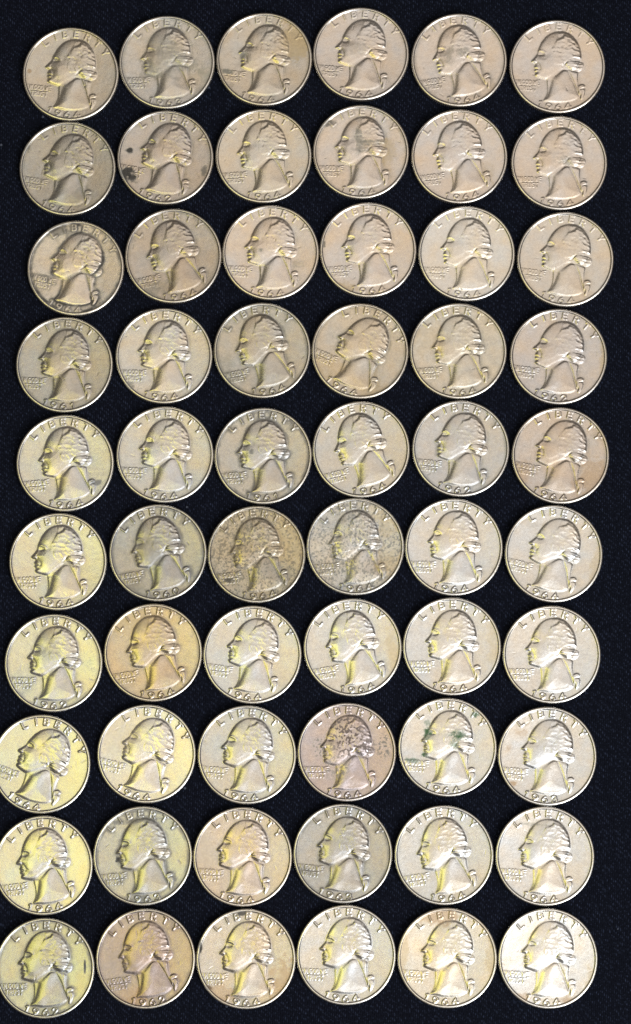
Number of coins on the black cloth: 60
